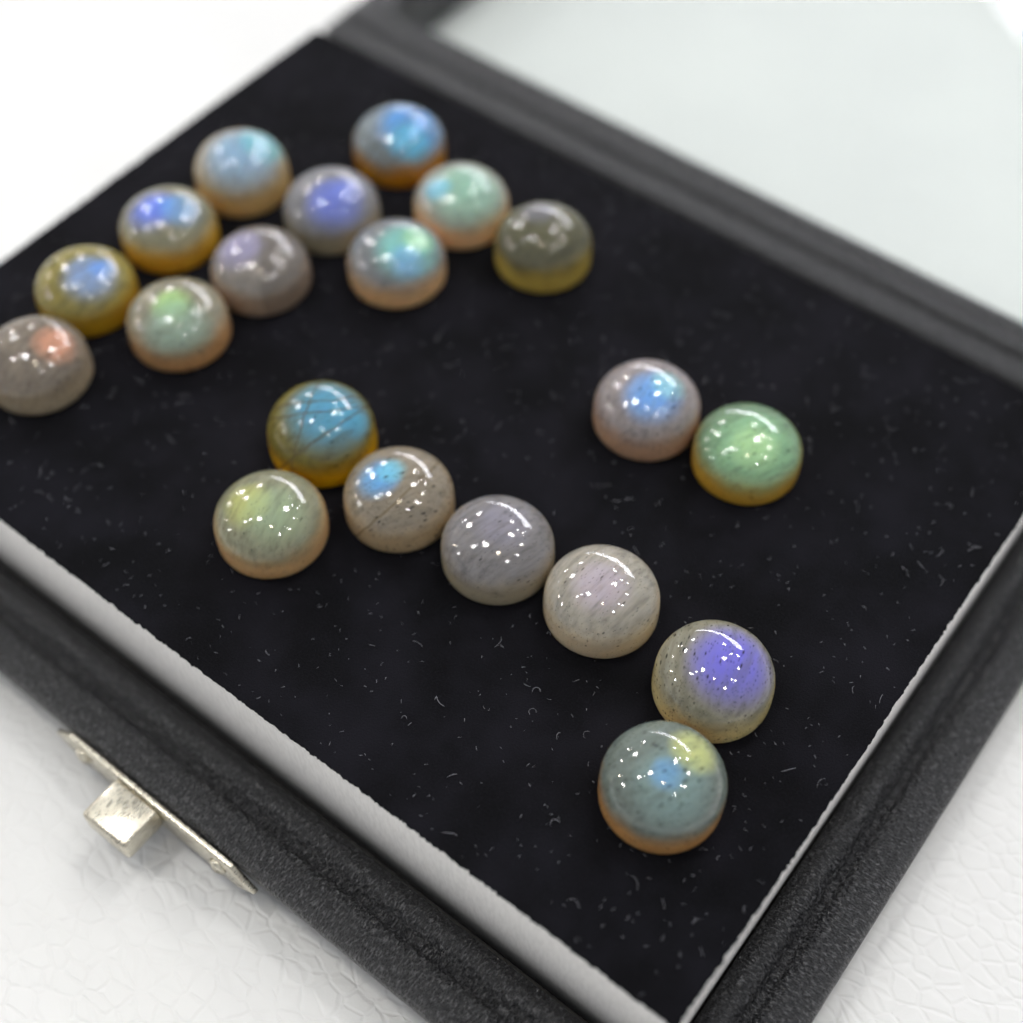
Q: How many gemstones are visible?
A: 20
